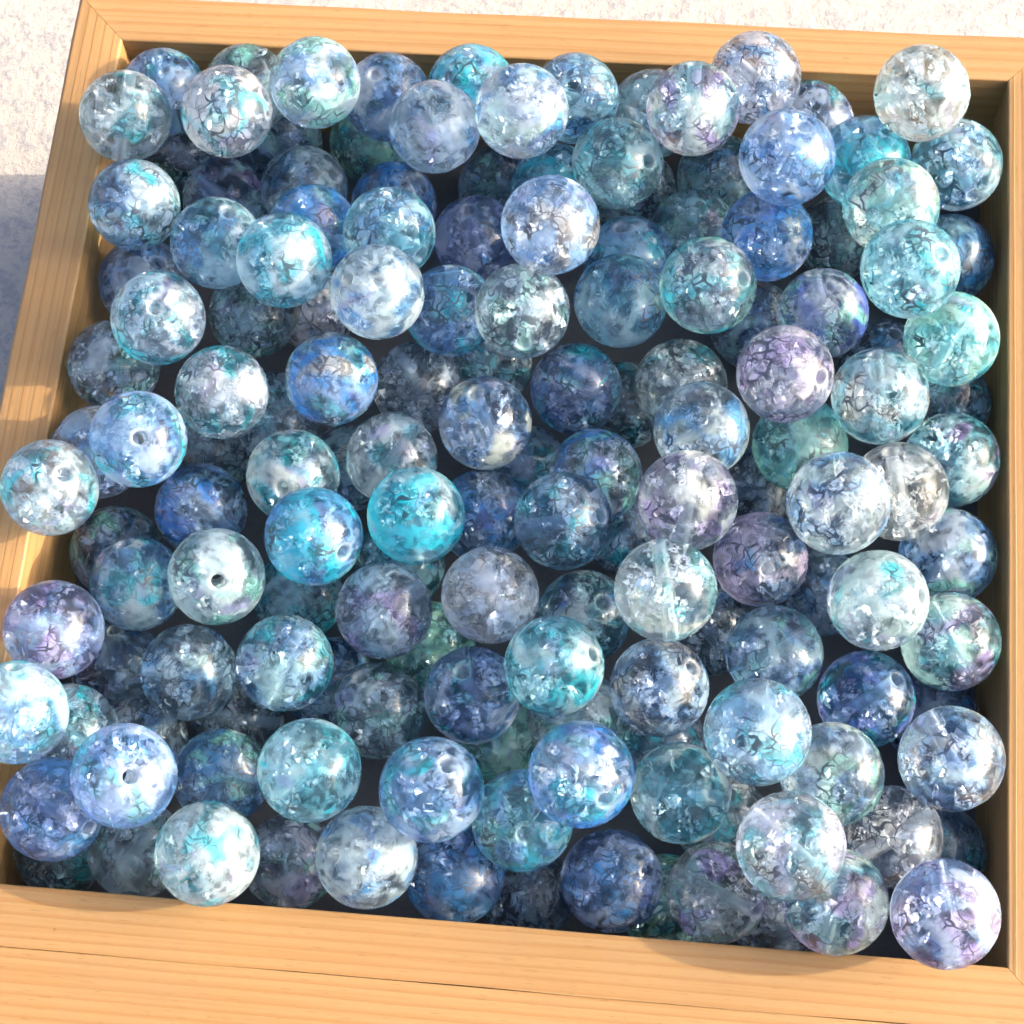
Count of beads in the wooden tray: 154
